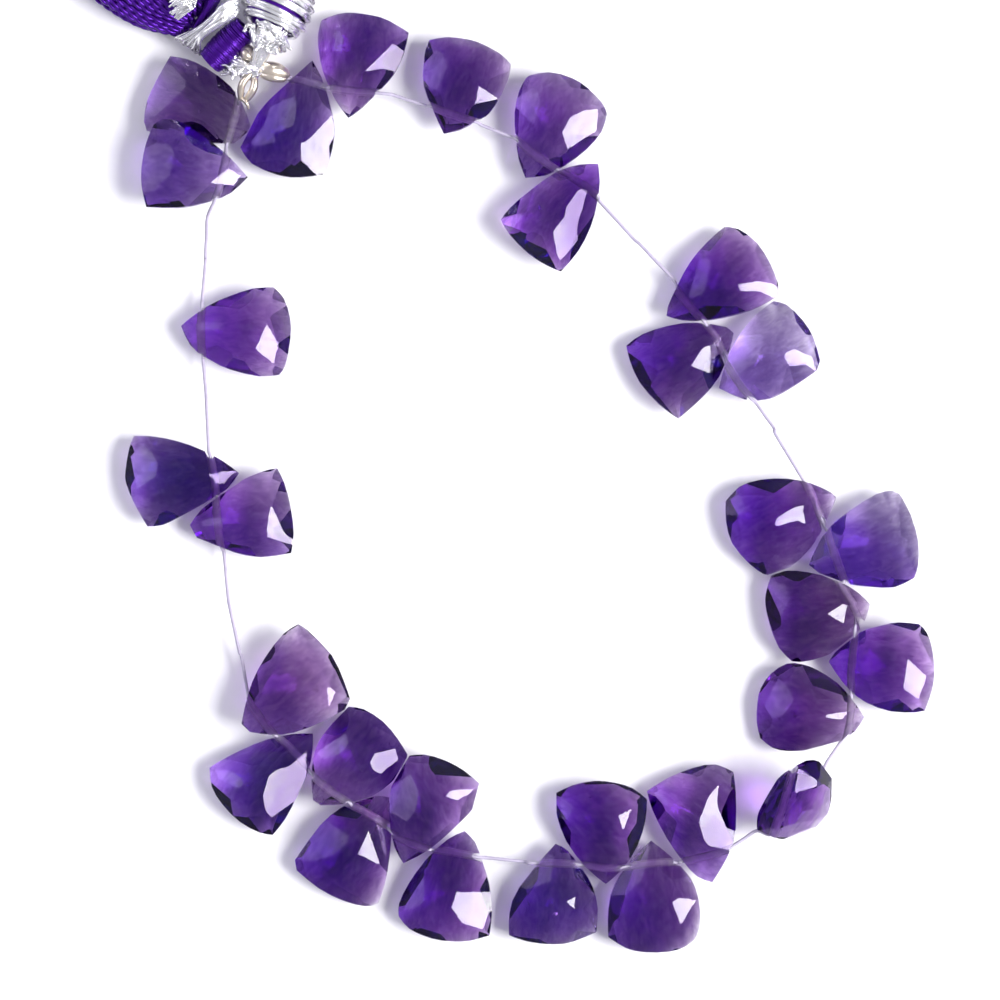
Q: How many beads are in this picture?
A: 29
